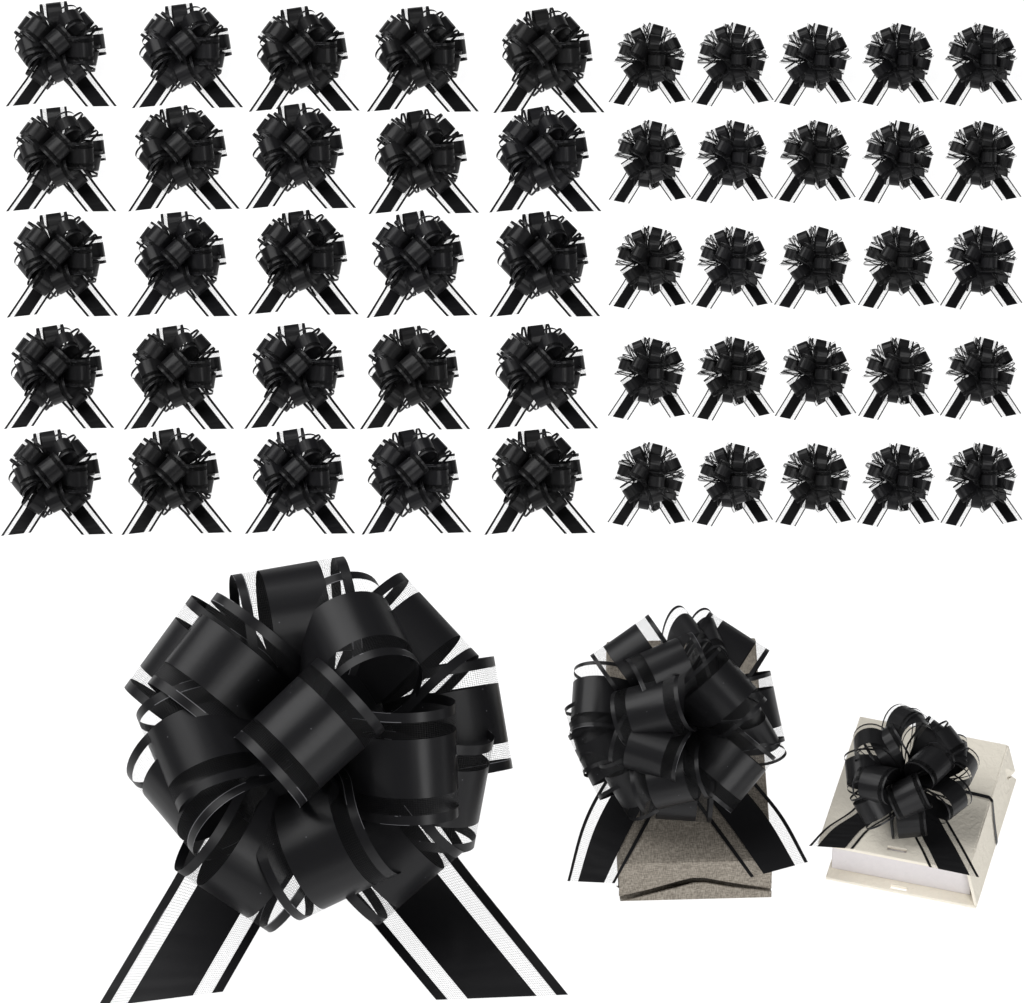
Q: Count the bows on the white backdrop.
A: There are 53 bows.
